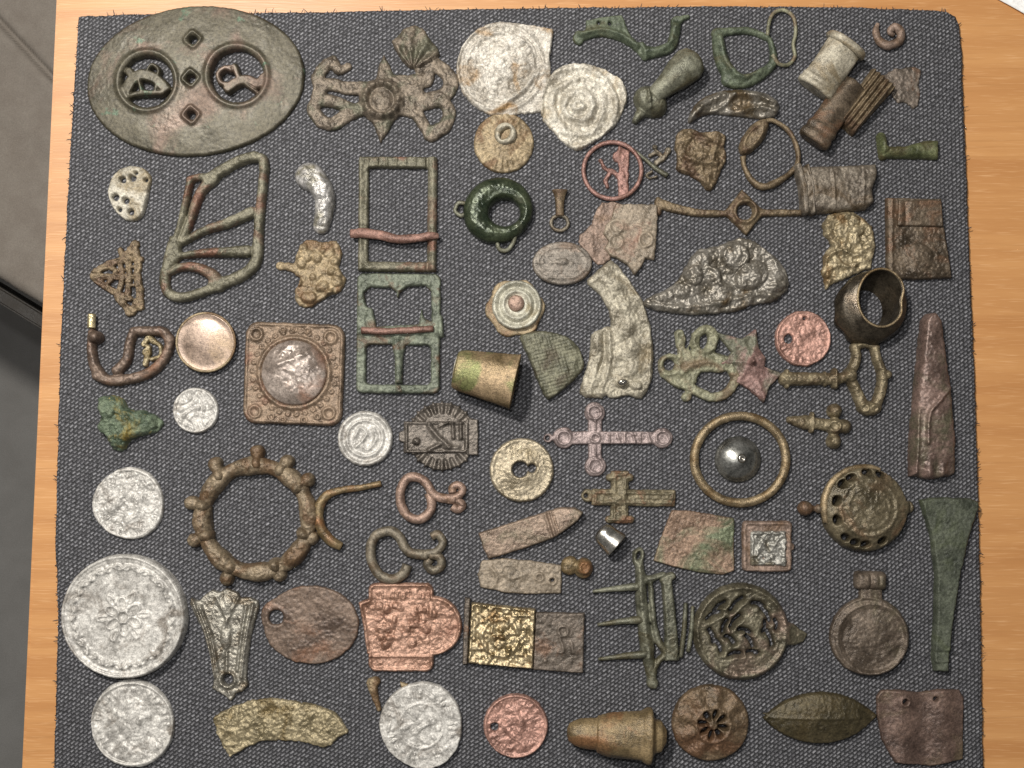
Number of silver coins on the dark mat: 6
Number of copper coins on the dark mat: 2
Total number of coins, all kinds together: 8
